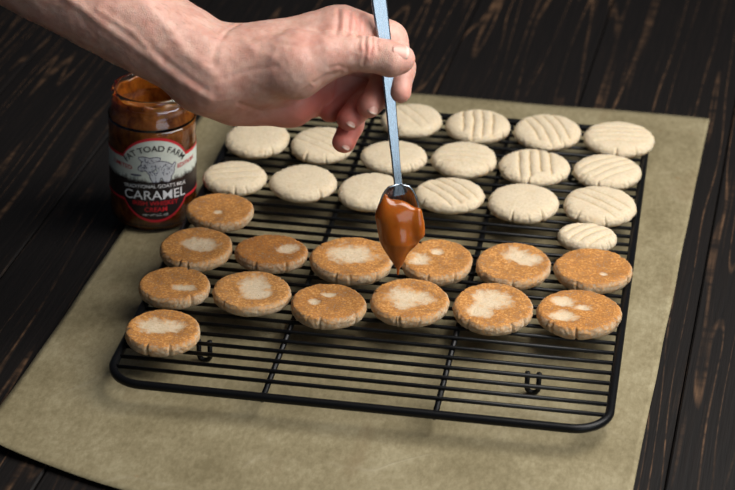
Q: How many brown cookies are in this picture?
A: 14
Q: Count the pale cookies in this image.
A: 17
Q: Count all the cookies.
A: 31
